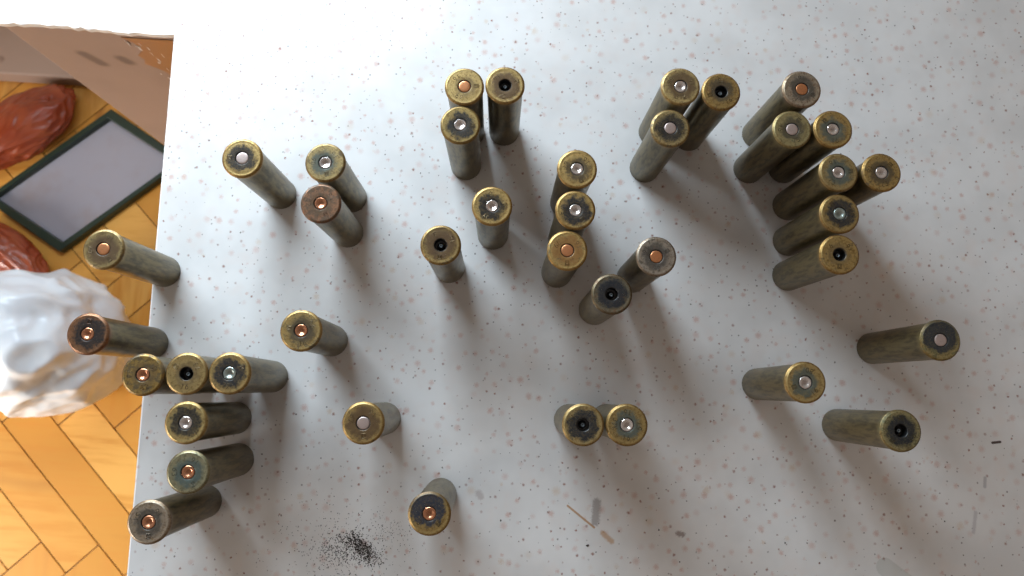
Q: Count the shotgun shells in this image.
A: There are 39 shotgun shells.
